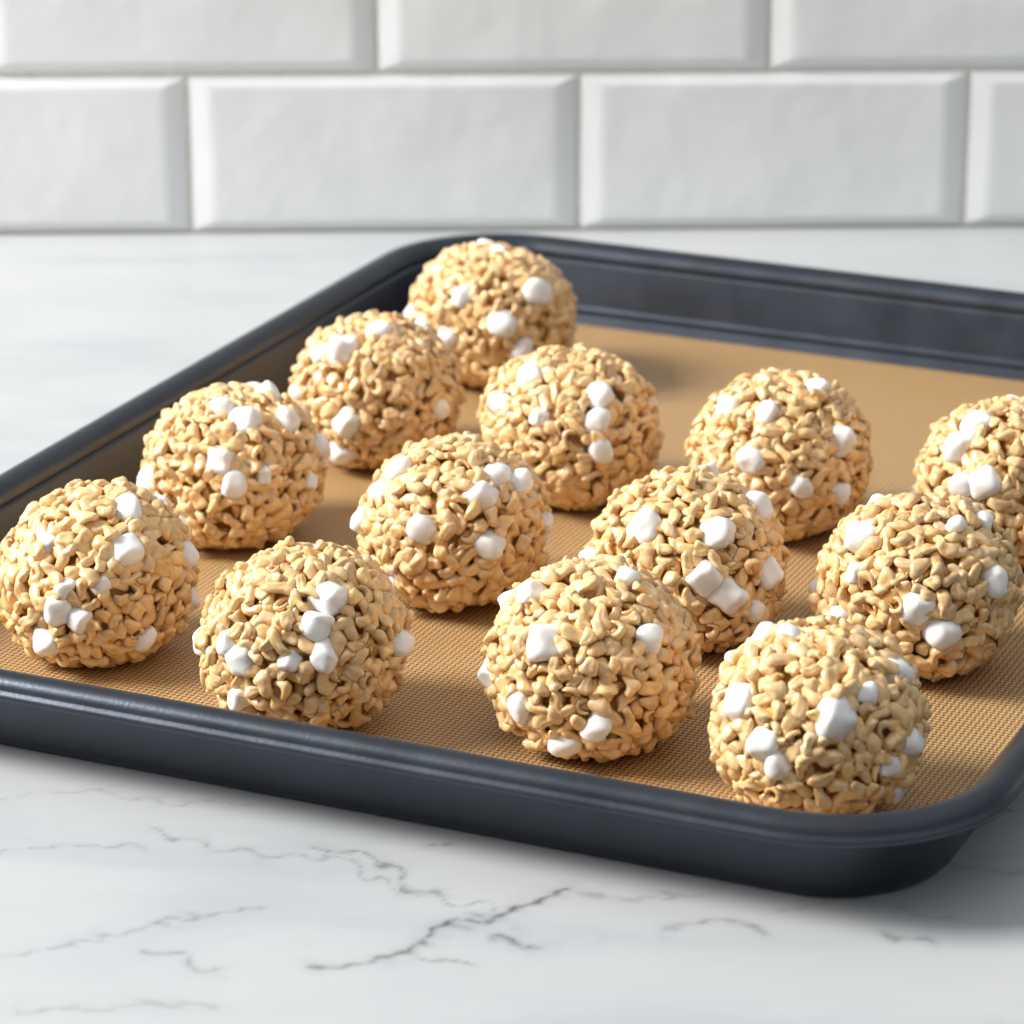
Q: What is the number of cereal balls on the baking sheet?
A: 13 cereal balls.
